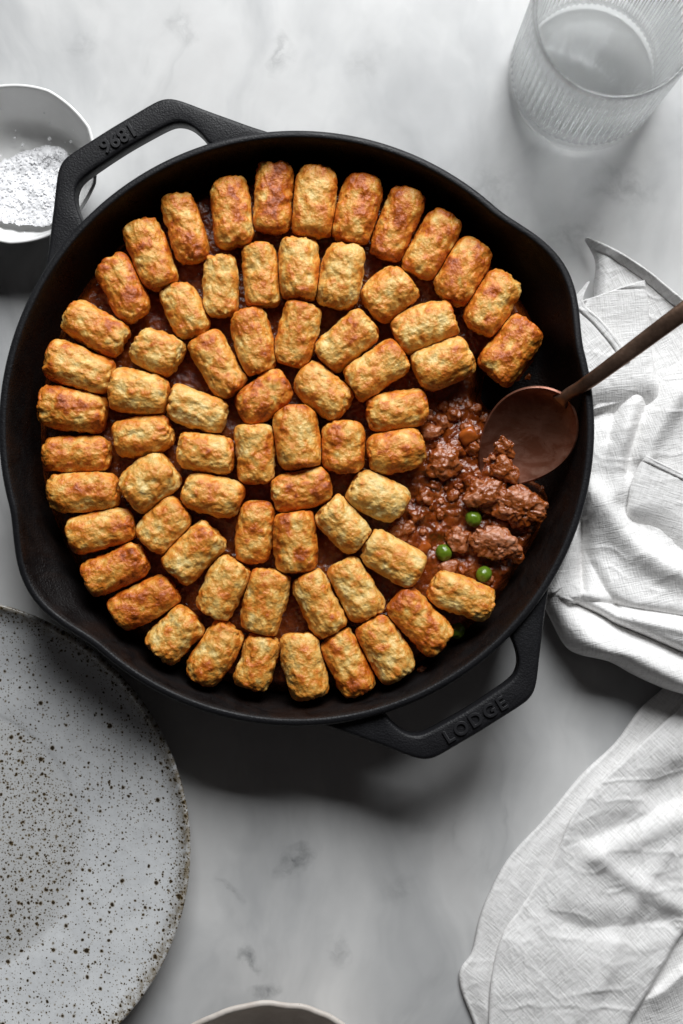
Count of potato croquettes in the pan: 67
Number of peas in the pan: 4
